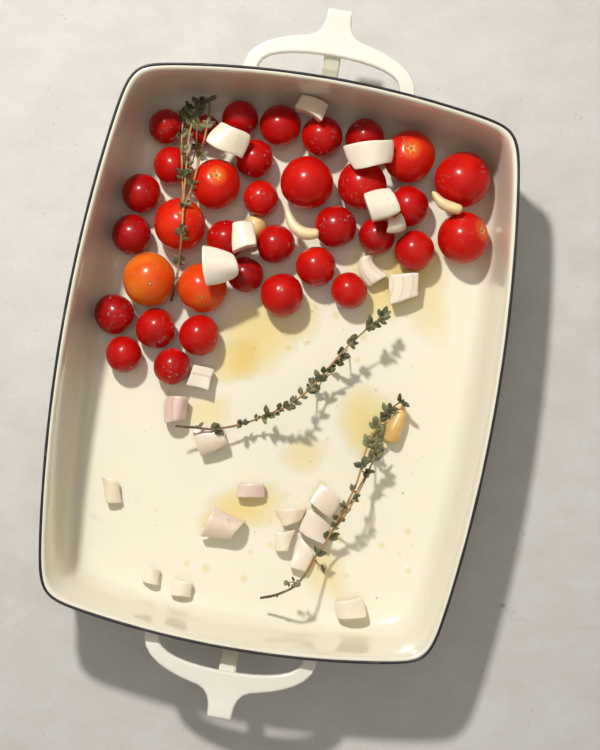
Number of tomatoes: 35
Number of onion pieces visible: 23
